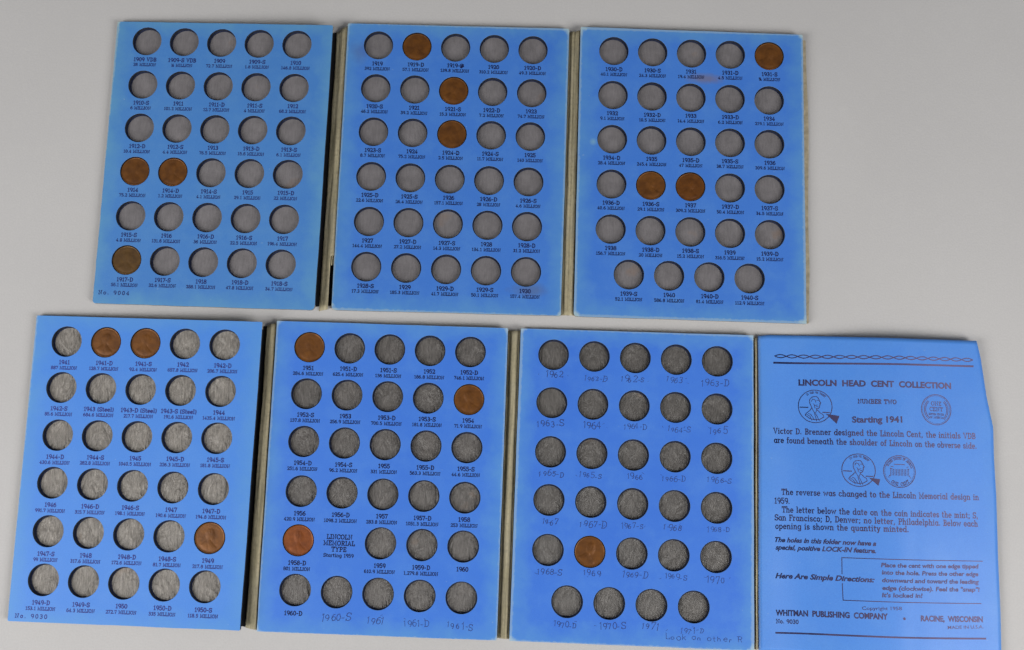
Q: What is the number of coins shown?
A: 16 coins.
